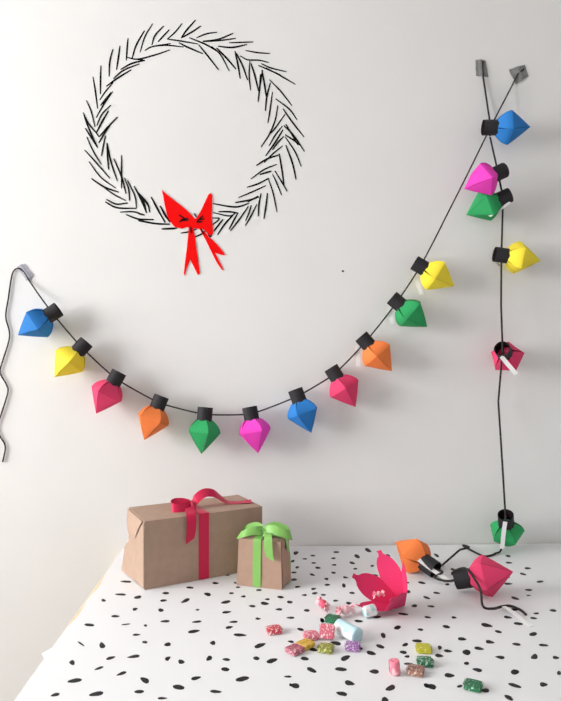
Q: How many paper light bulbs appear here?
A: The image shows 19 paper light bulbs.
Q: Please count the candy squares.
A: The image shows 12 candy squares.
